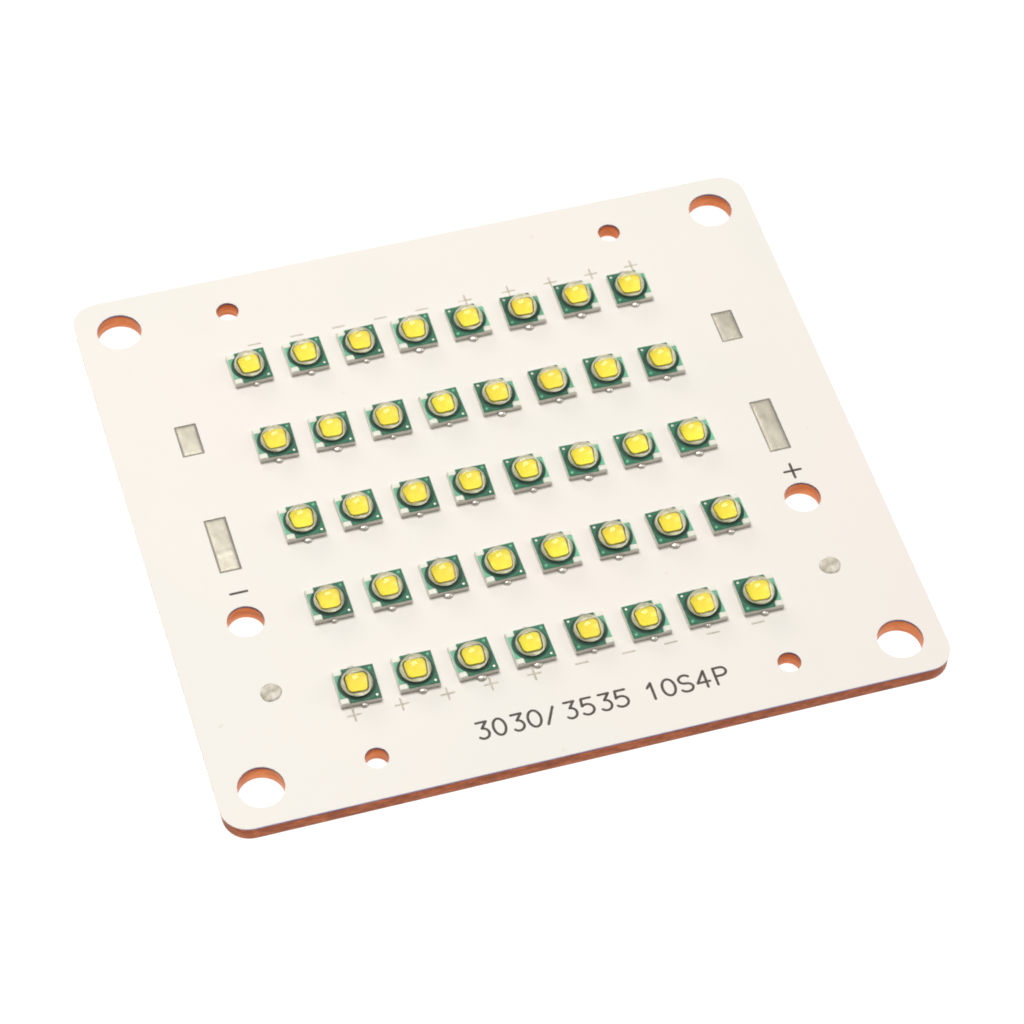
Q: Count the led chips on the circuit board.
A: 40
